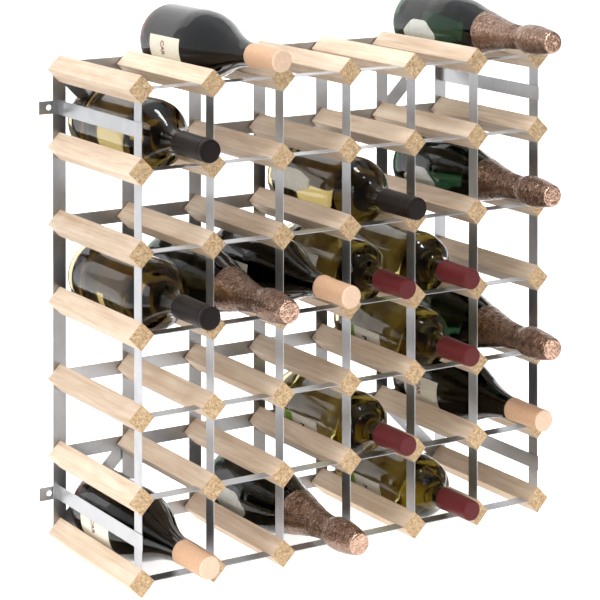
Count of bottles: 17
